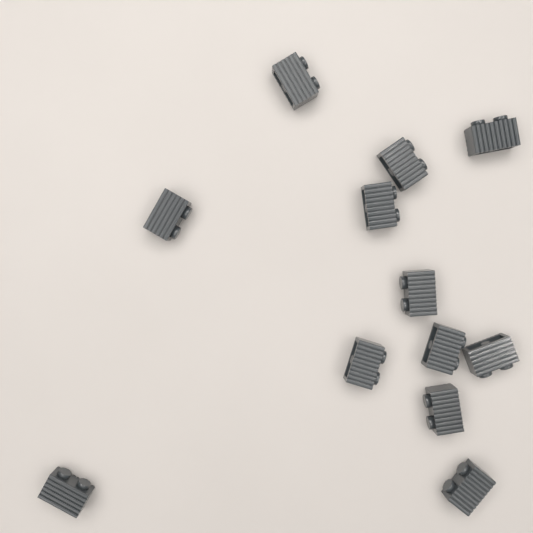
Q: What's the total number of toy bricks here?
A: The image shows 12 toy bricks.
